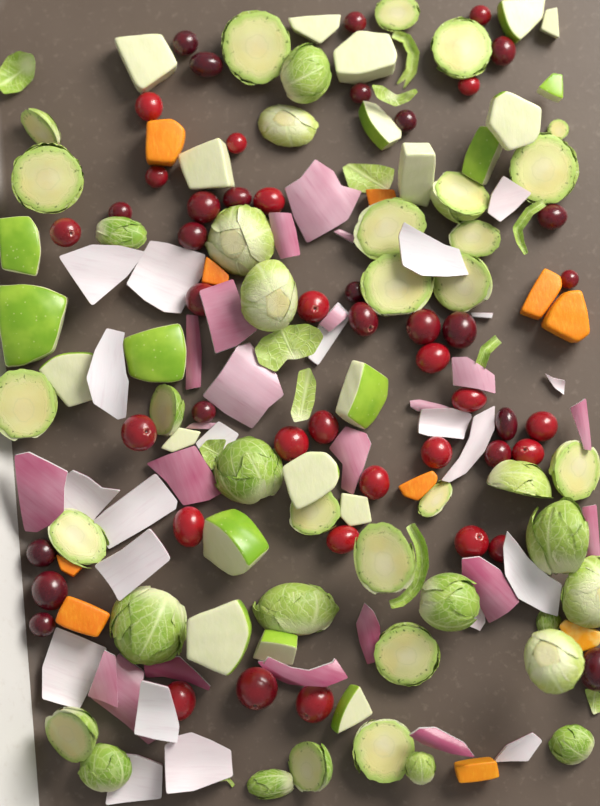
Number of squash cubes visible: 10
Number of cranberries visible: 48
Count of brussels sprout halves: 41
